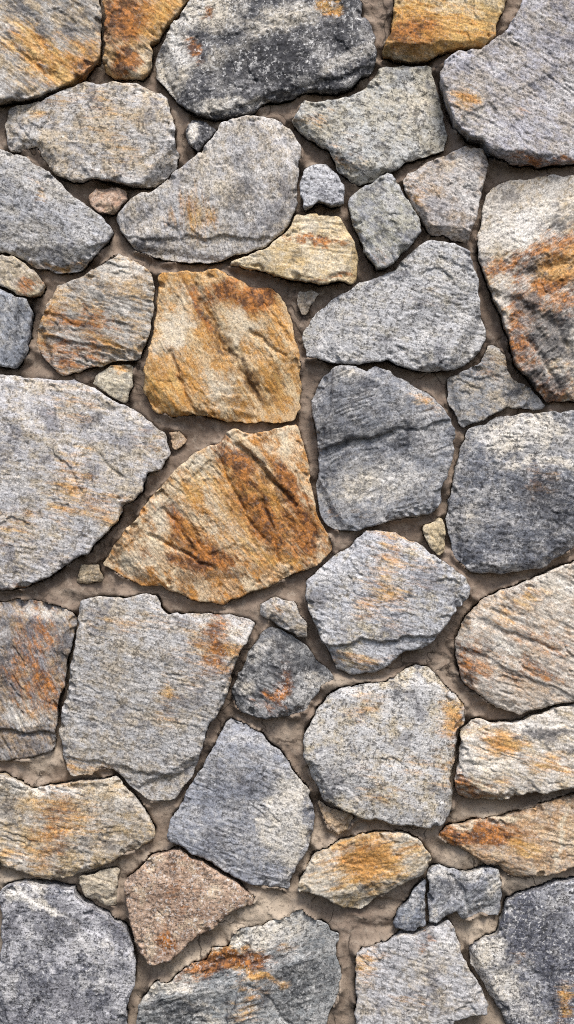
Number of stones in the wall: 52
